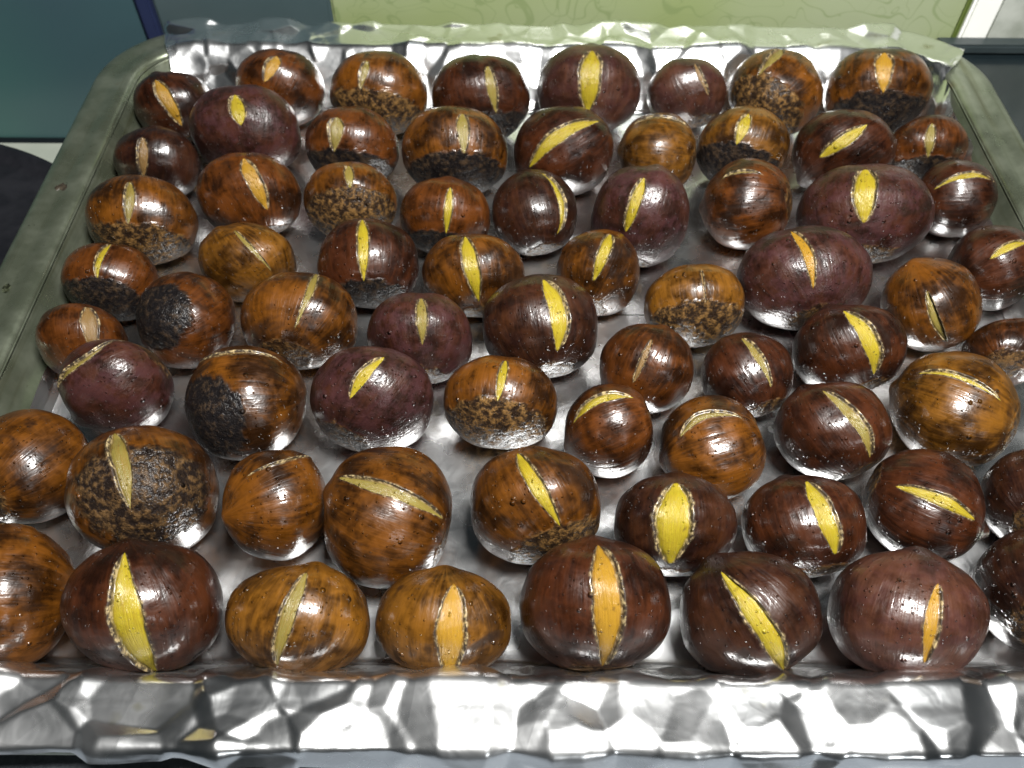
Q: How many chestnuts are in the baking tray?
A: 69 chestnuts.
